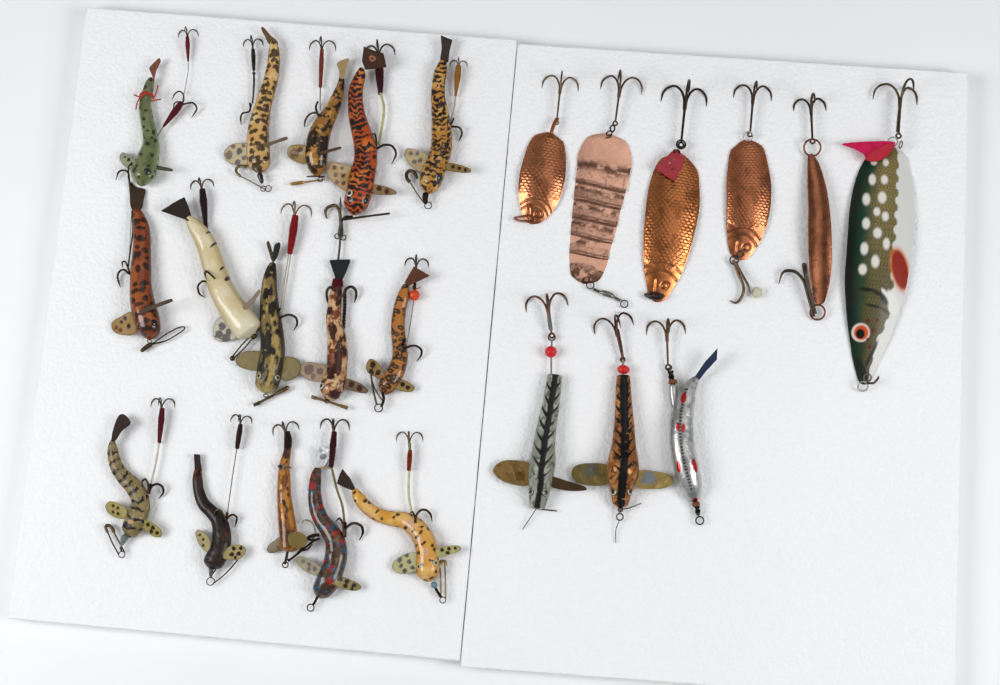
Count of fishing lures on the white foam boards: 24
